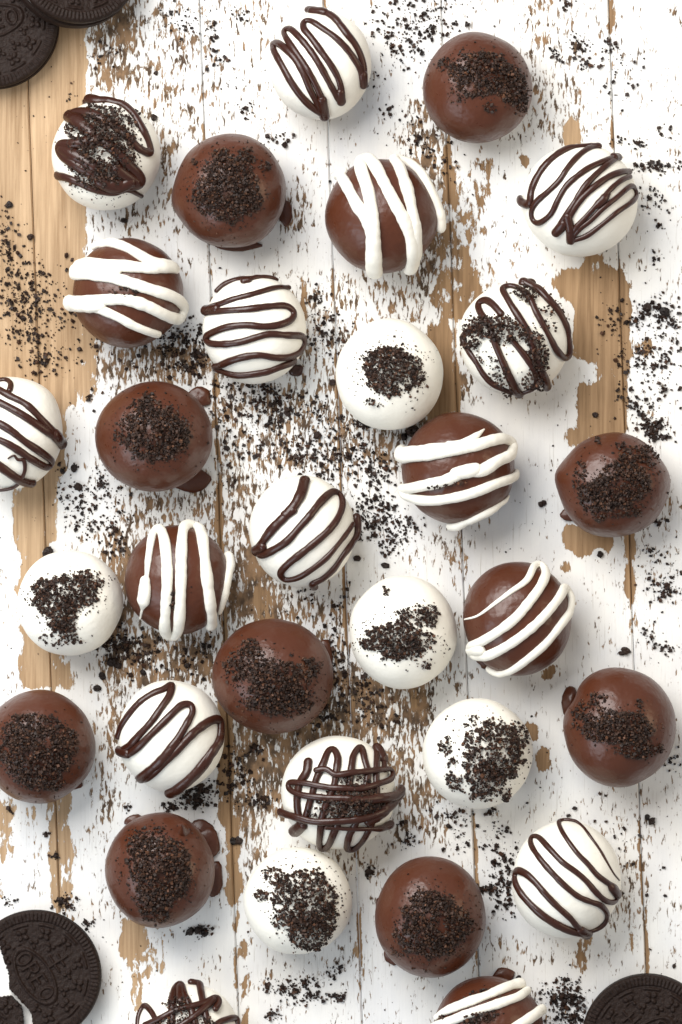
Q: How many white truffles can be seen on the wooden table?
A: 16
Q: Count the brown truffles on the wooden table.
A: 15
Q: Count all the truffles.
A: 31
